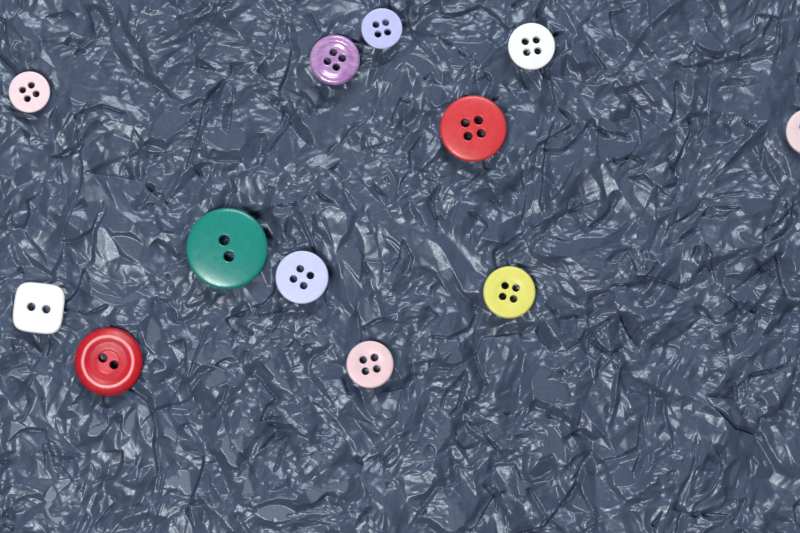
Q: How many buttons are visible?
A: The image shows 12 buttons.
